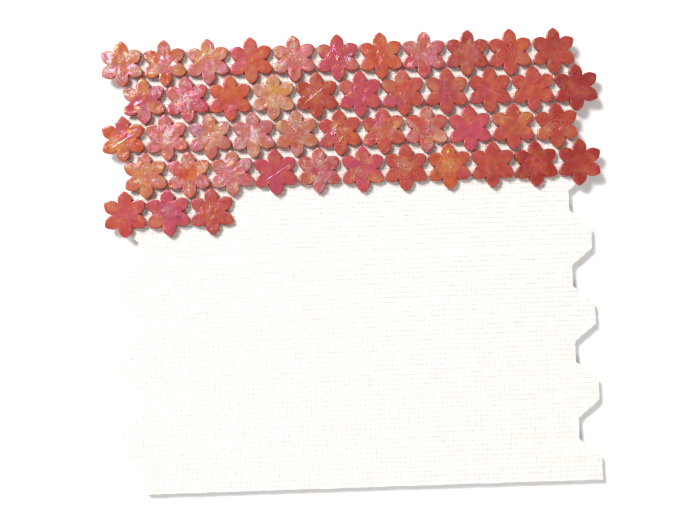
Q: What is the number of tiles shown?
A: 47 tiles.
